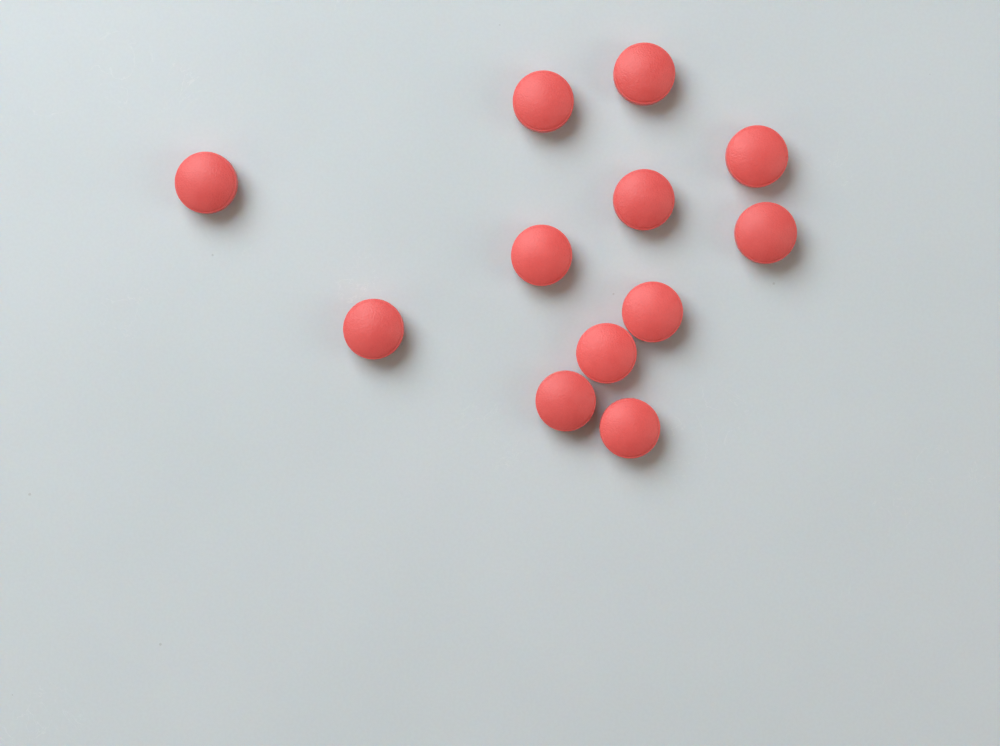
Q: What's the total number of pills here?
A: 12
